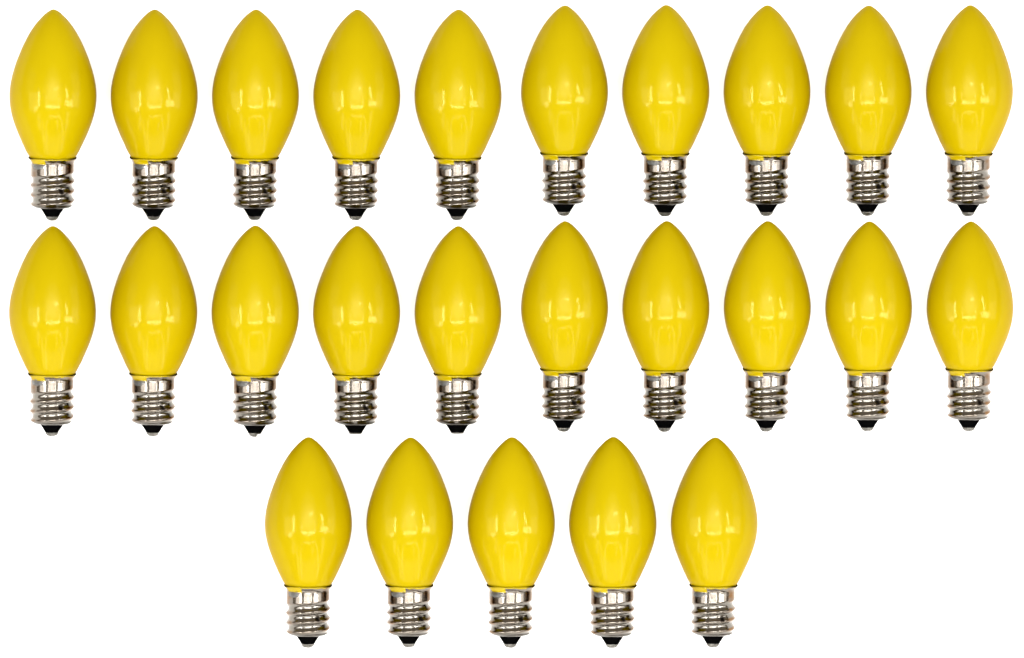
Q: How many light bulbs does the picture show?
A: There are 25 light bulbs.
